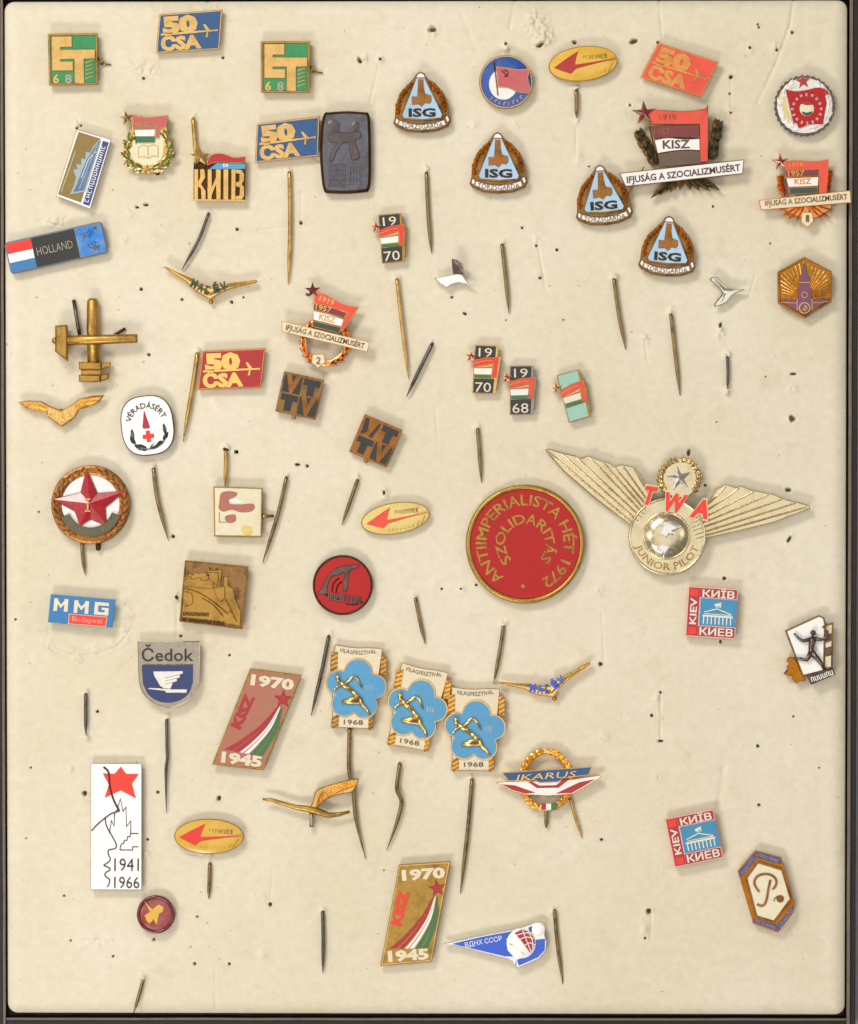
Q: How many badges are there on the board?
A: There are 59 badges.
